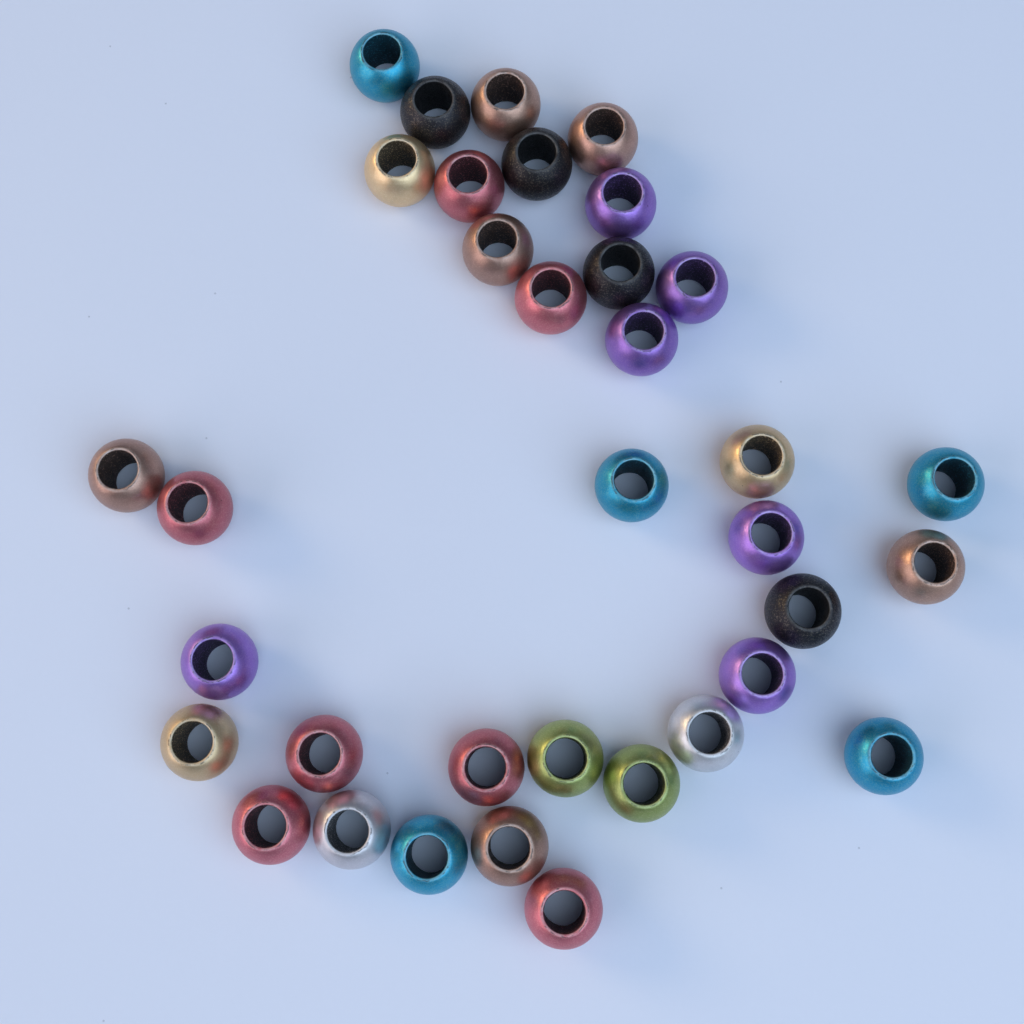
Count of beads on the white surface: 35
